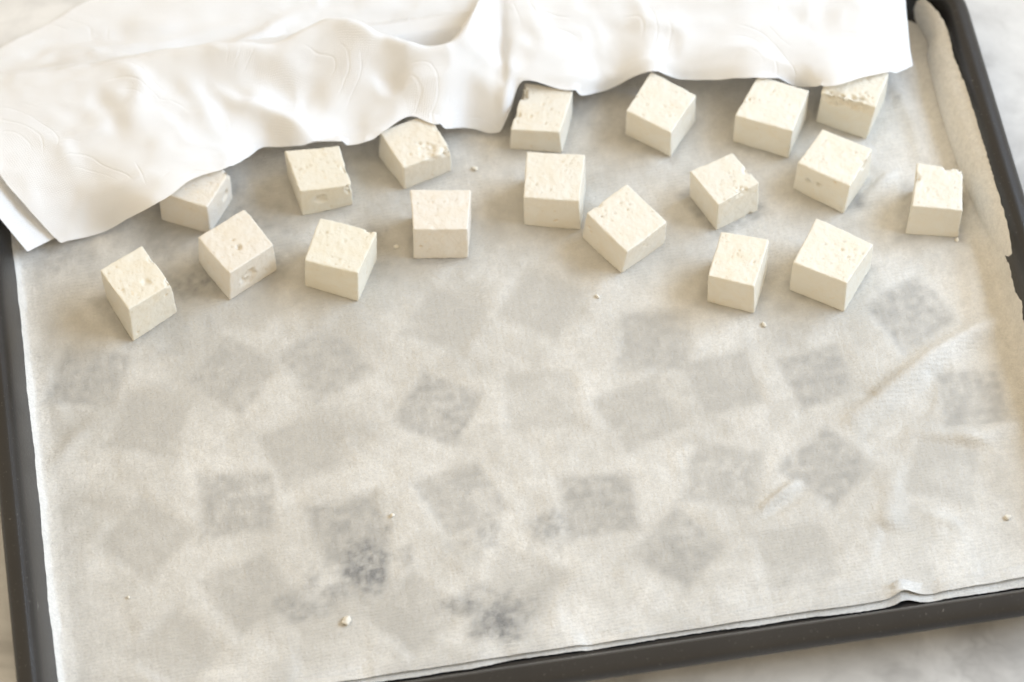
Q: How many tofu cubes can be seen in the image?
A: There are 18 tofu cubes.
